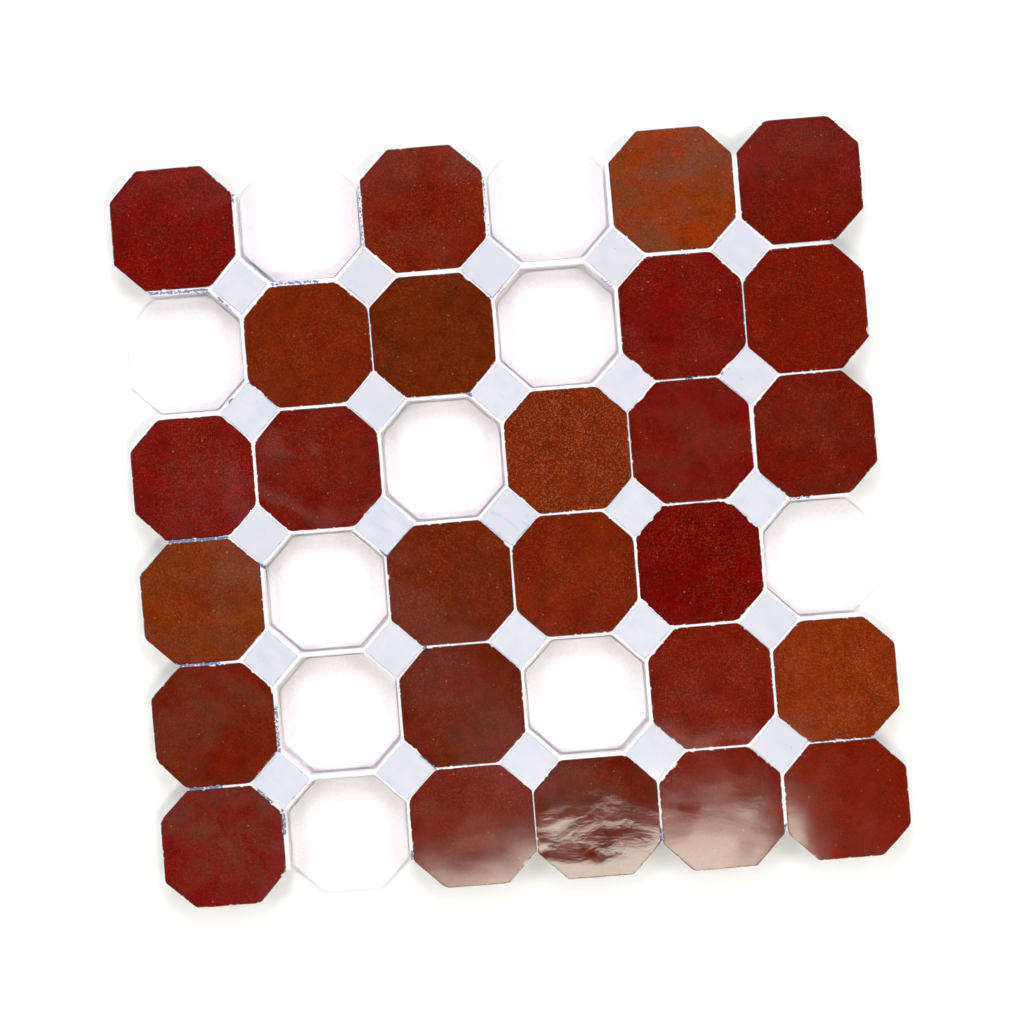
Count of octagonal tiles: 26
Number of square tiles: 25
